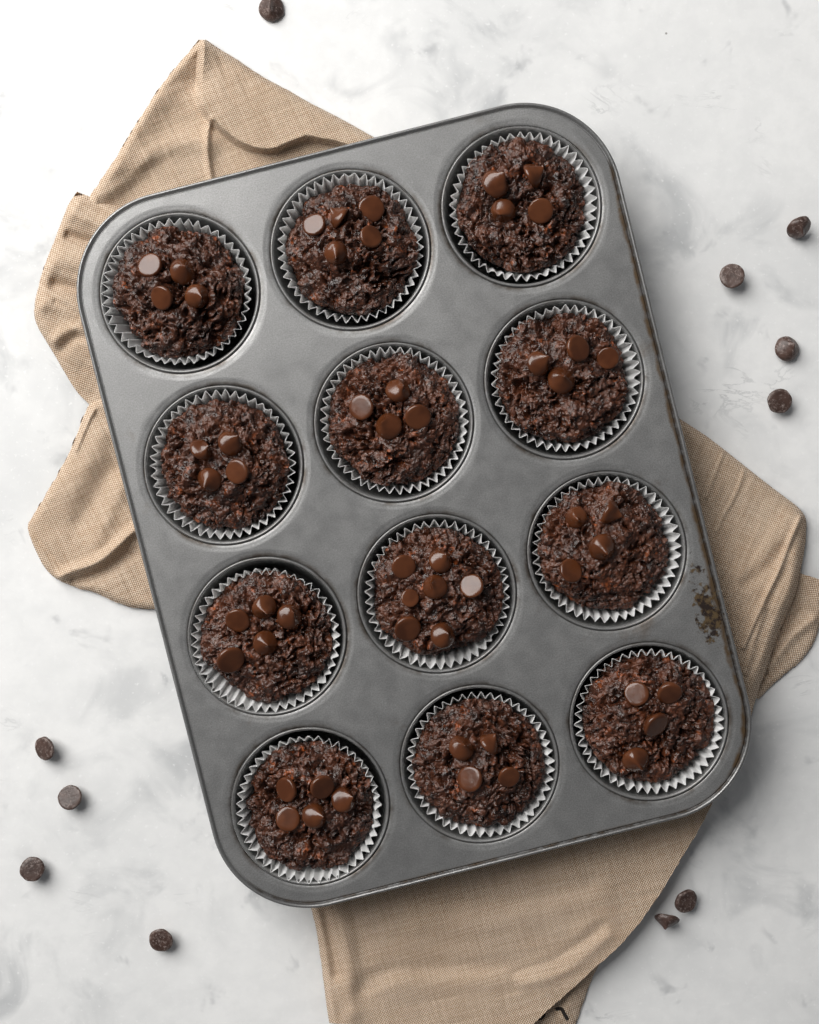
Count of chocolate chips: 11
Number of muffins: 12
